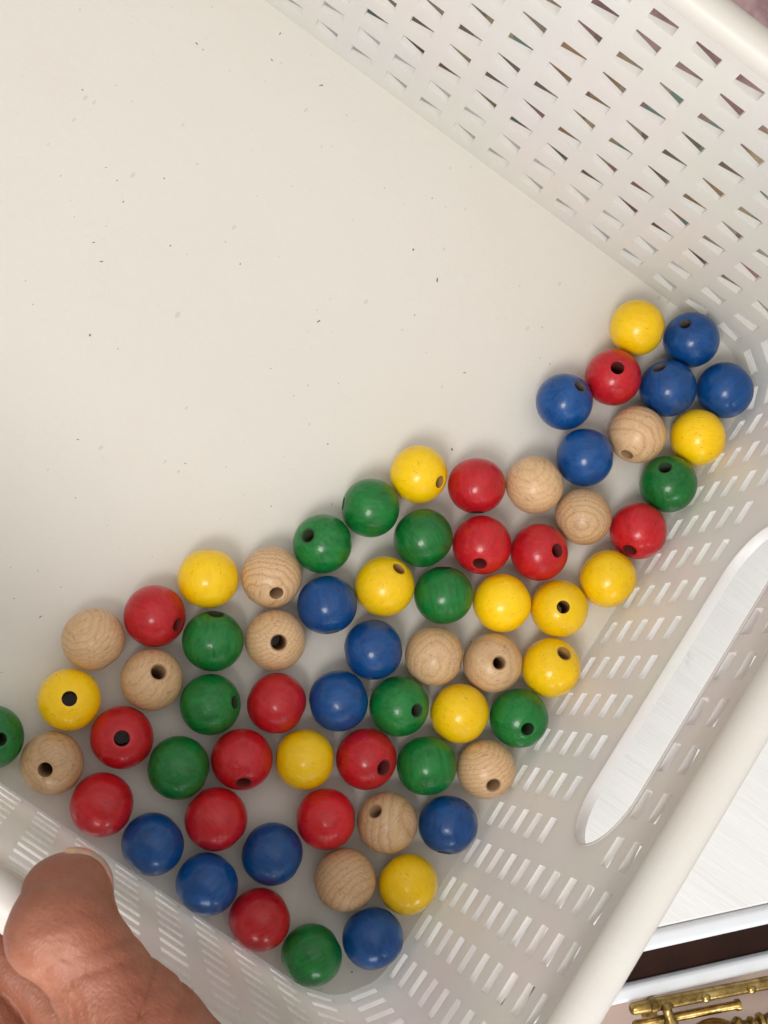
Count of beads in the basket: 66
